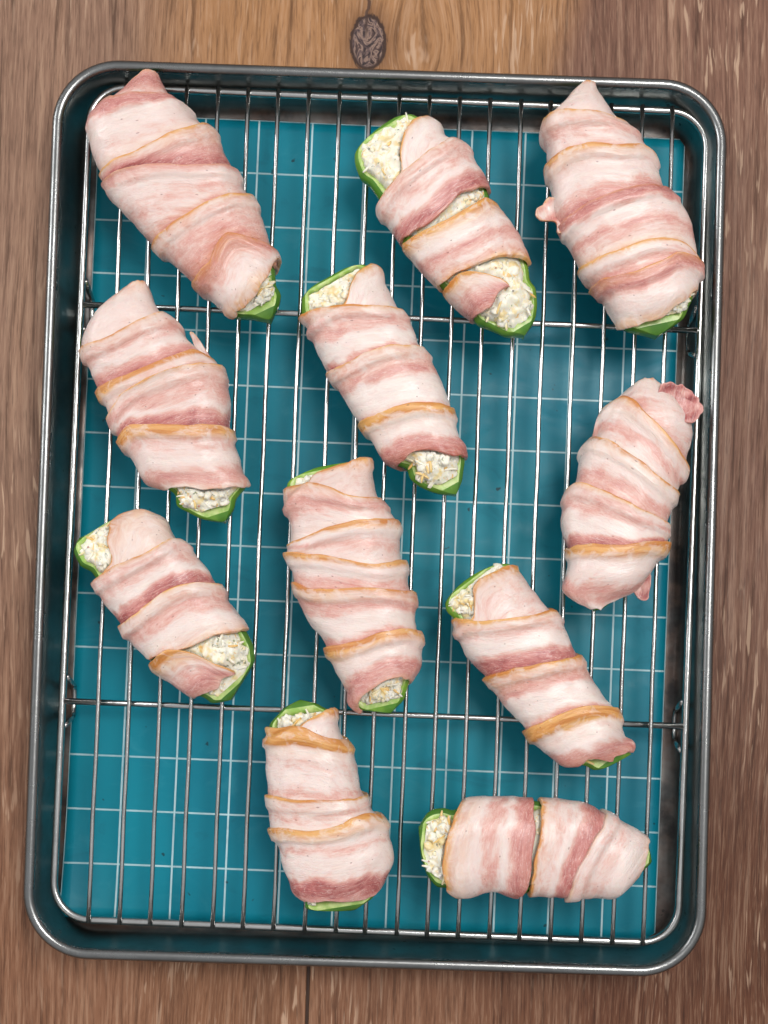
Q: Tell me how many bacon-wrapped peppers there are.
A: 11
